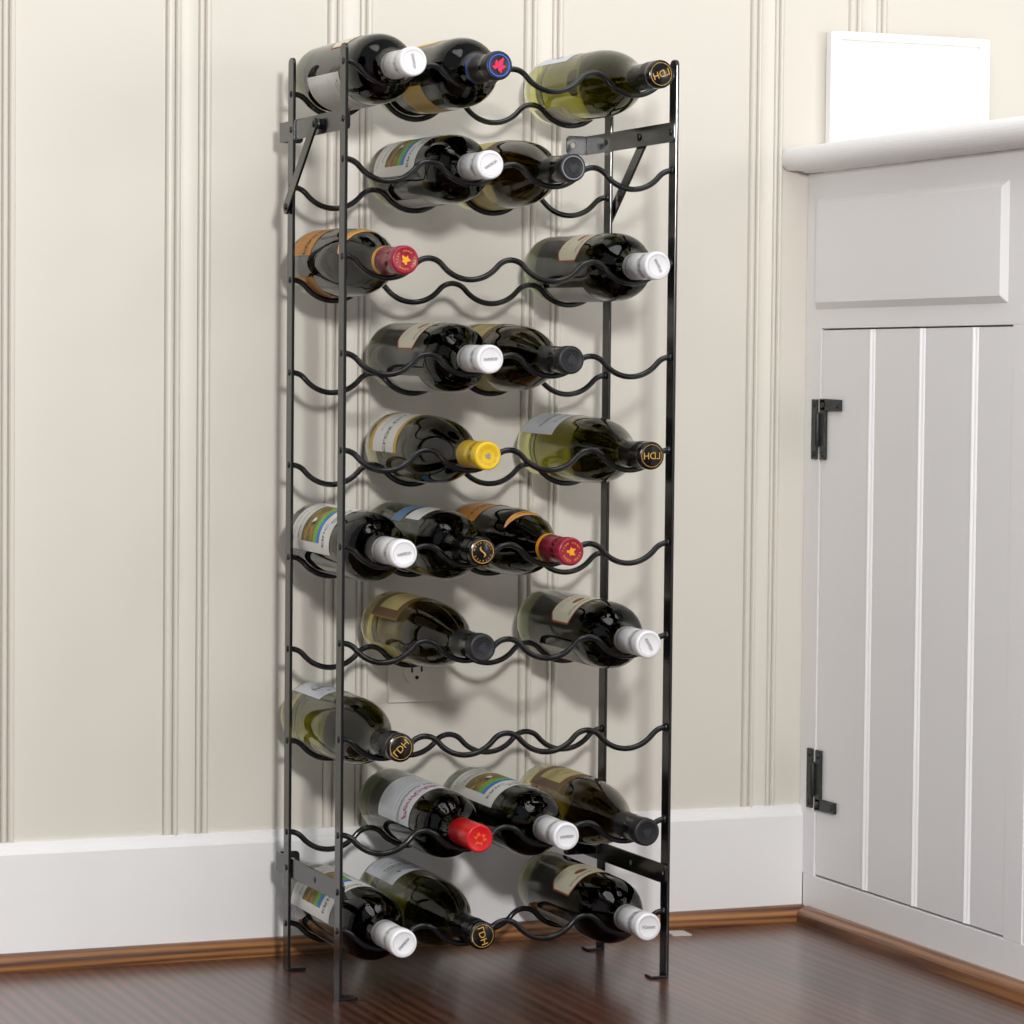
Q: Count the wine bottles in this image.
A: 23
